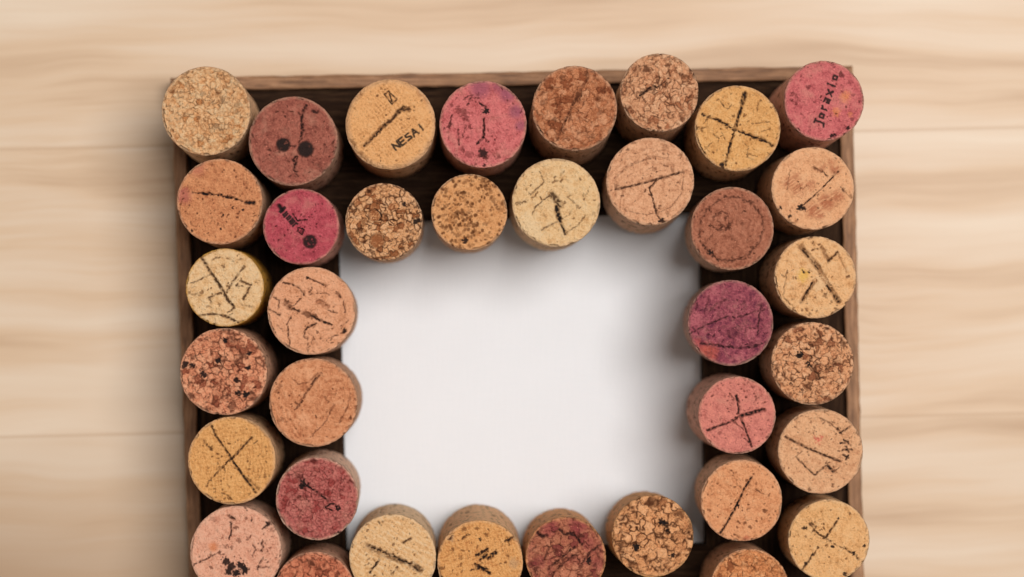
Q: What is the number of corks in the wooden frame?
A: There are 36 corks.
